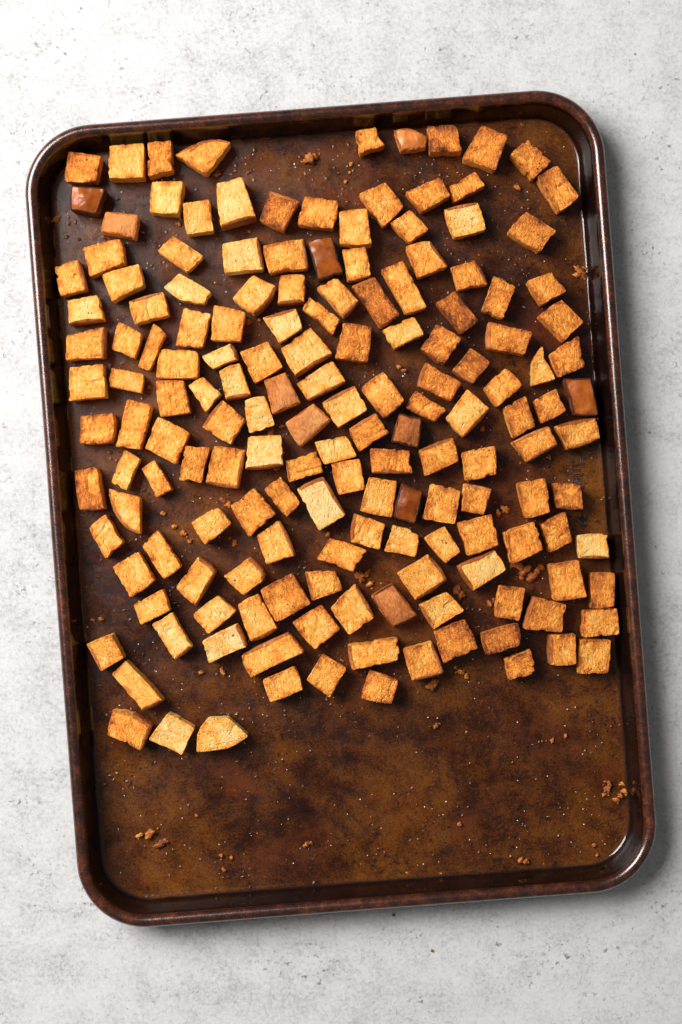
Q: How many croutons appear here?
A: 161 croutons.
